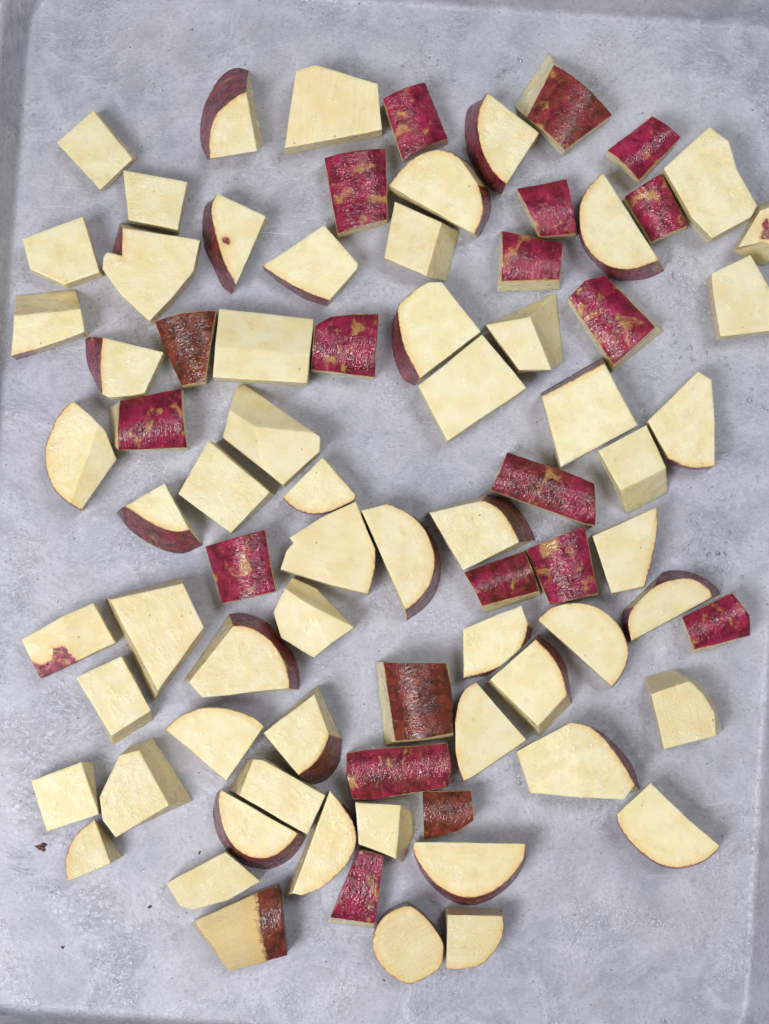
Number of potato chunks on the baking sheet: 80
